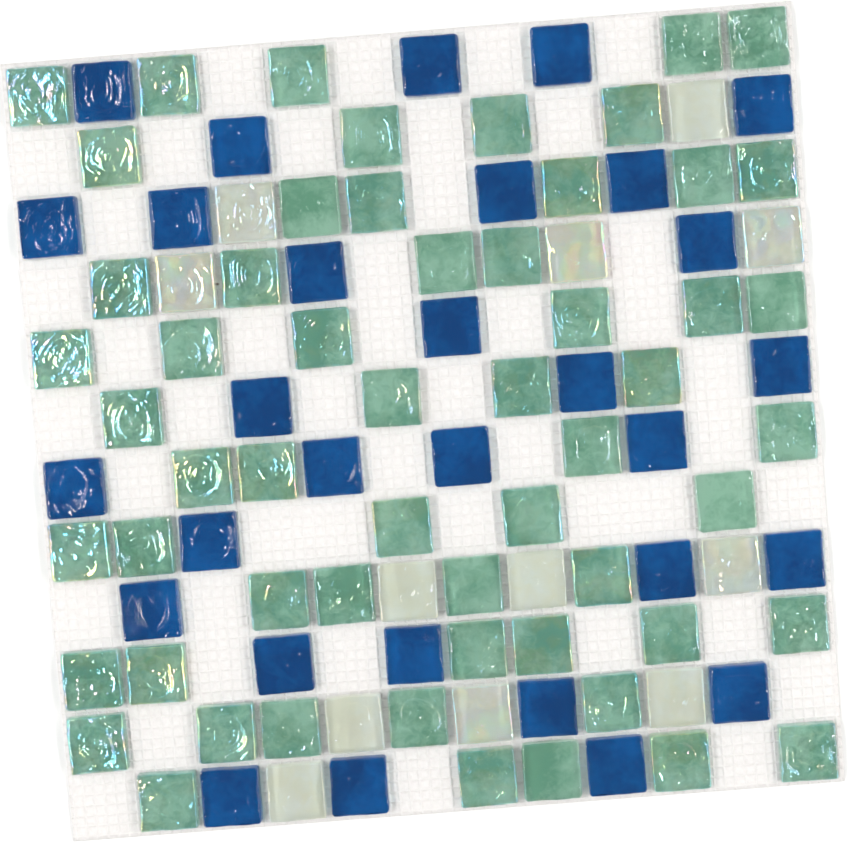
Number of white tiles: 12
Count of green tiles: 57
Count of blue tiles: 30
